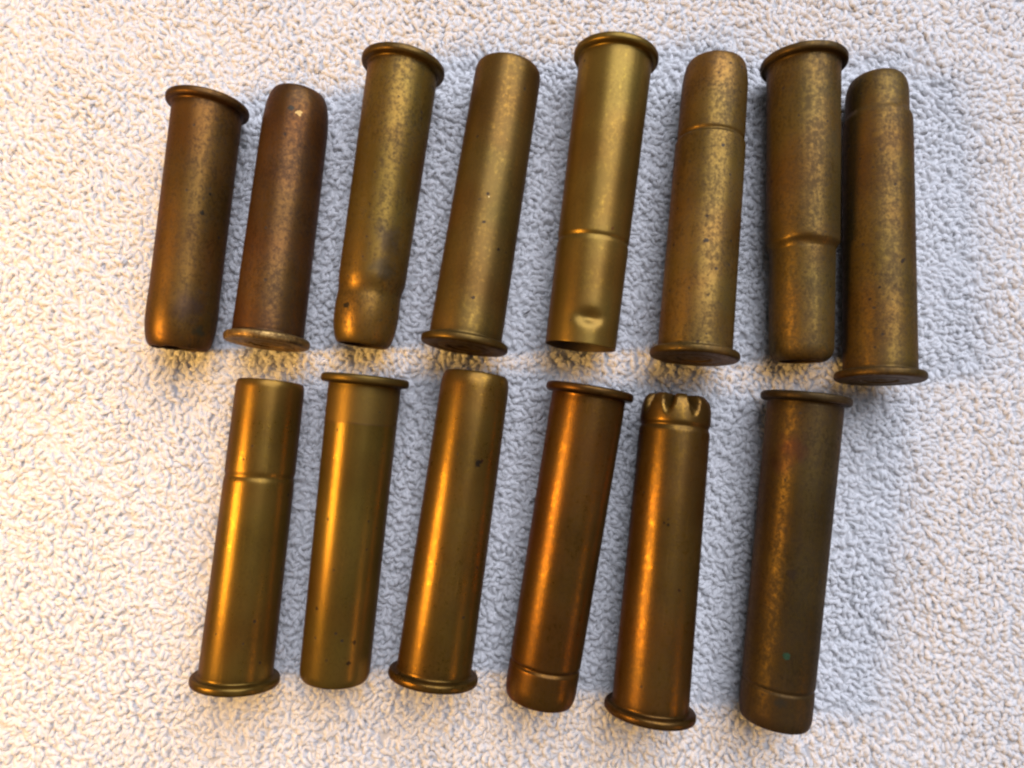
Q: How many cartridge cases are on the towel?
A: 14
